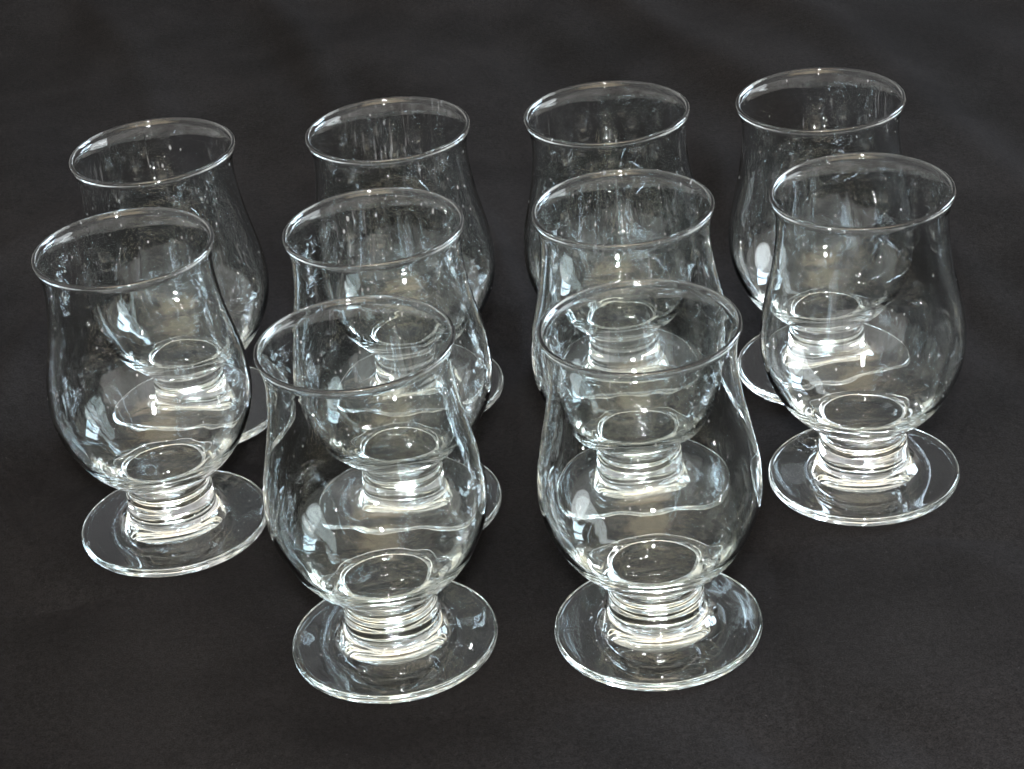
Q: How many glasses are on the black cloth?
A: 10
